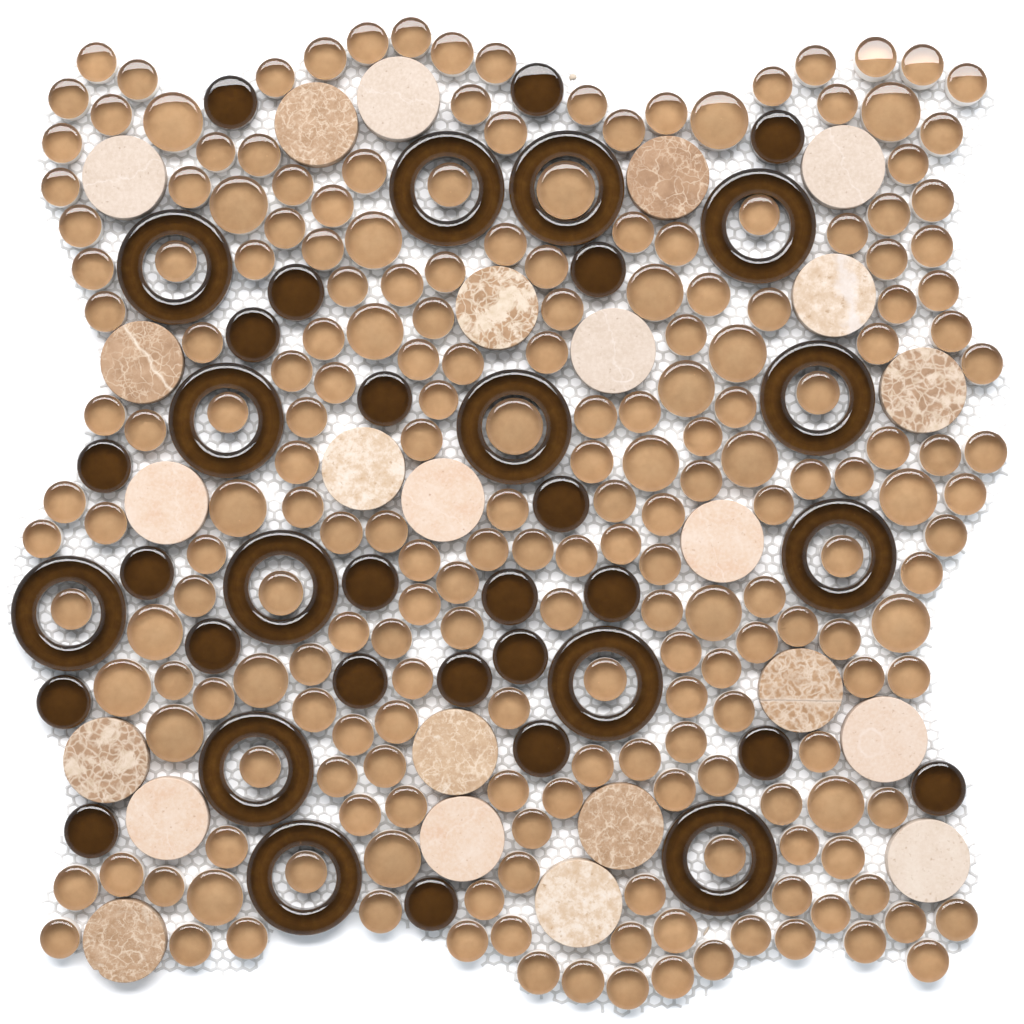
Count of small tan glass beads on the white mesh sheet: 187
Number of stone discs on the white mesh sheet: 24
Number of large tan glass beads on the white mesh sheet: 24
